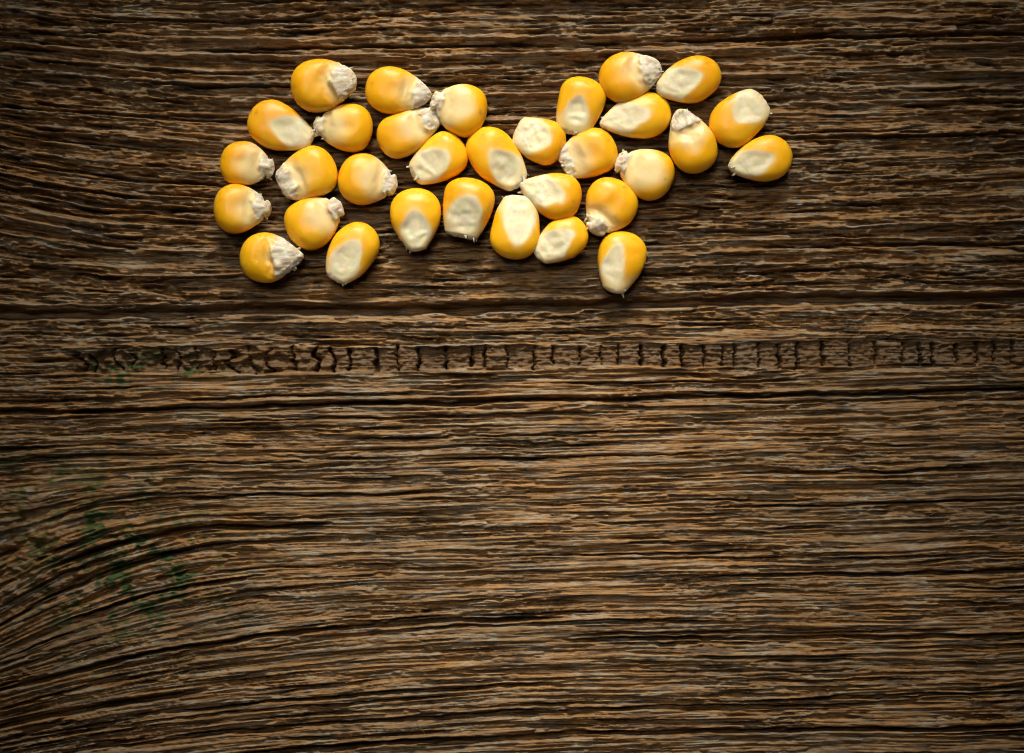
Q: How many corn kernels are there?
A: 32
